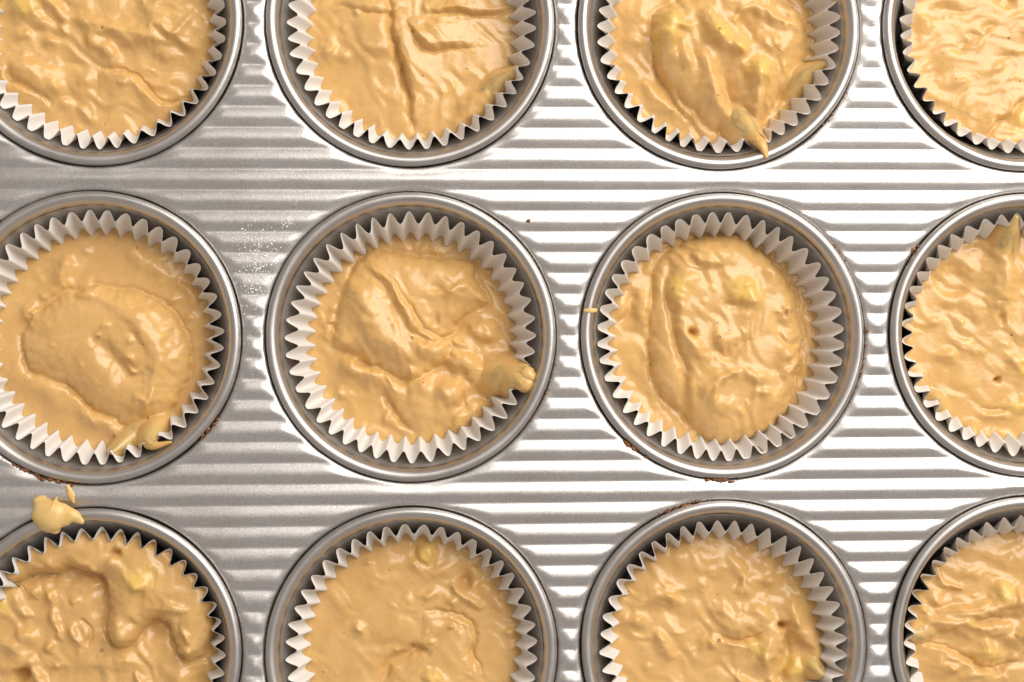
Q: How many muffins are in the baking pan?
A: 12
